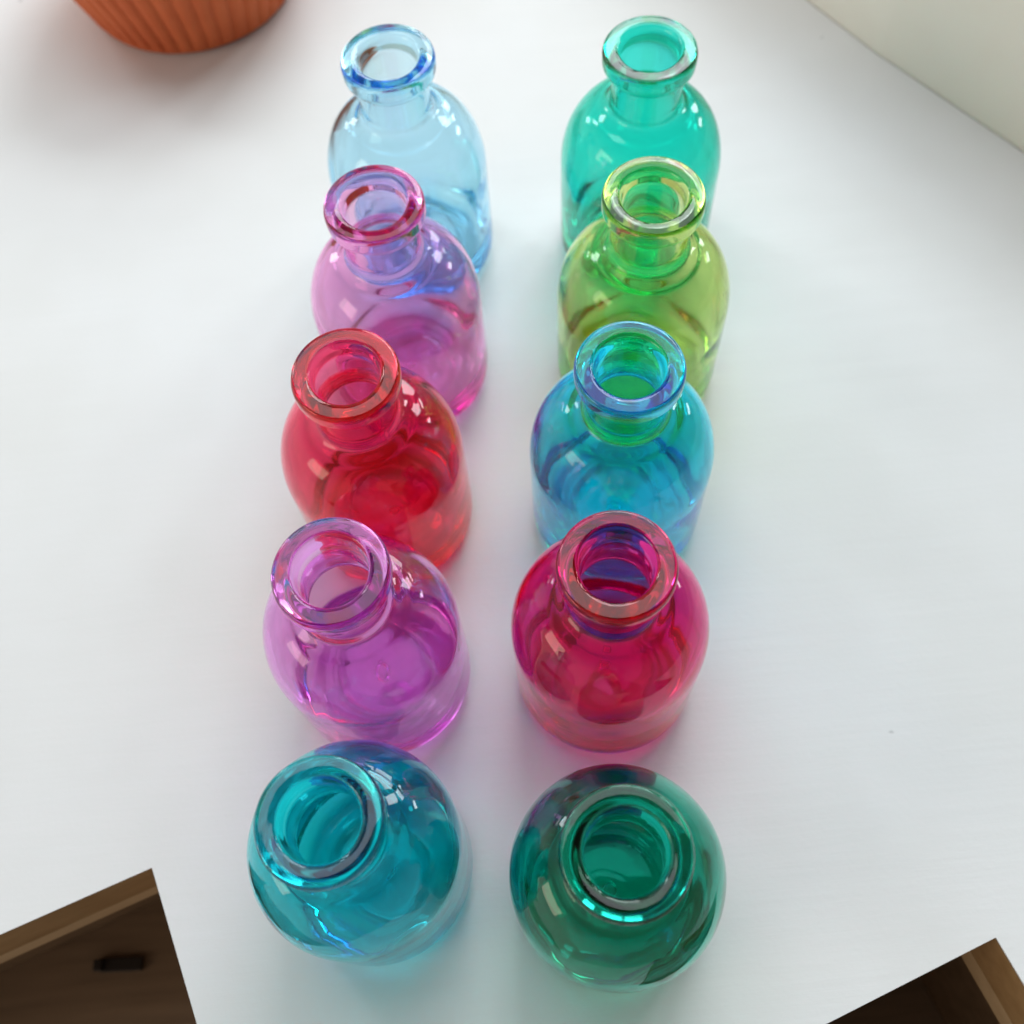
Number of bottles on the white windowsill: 10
